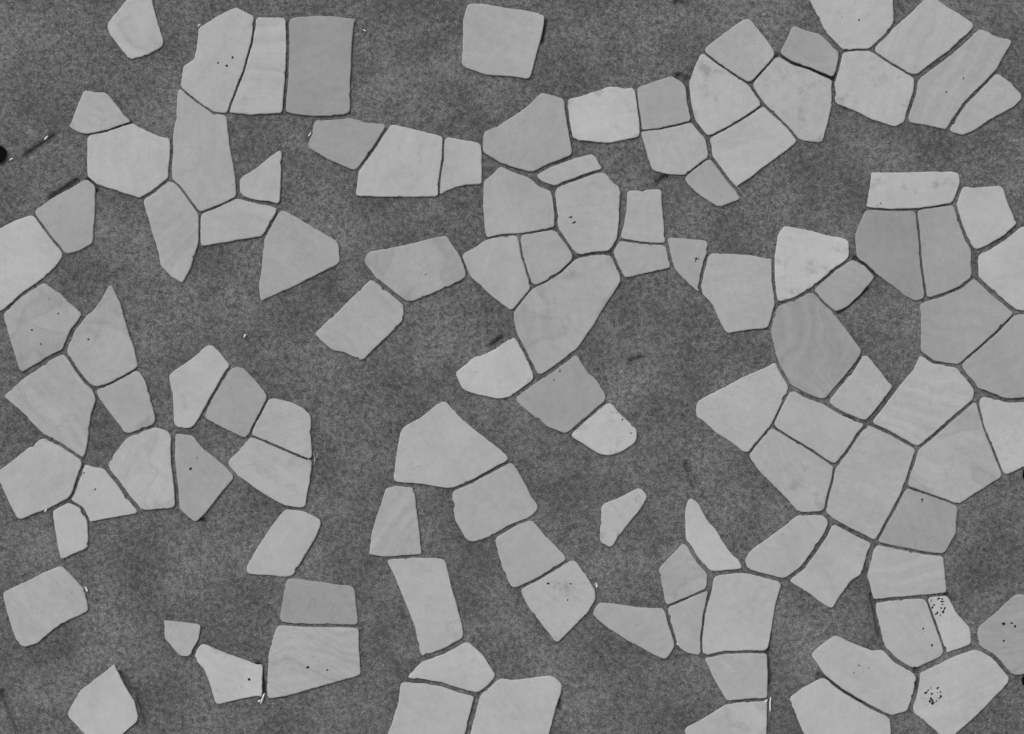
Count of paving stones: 112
